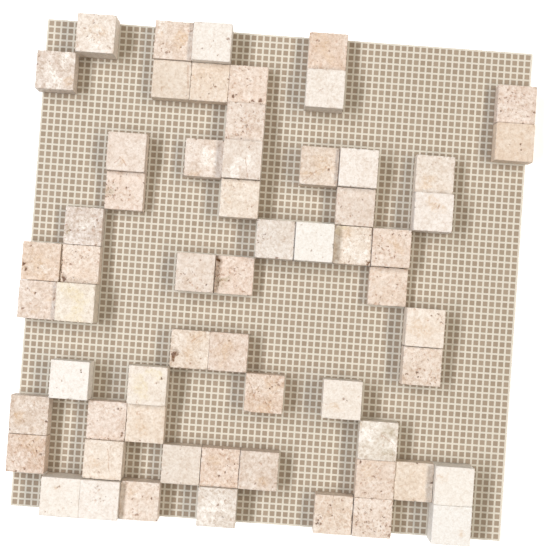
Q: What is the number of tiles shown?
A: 61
